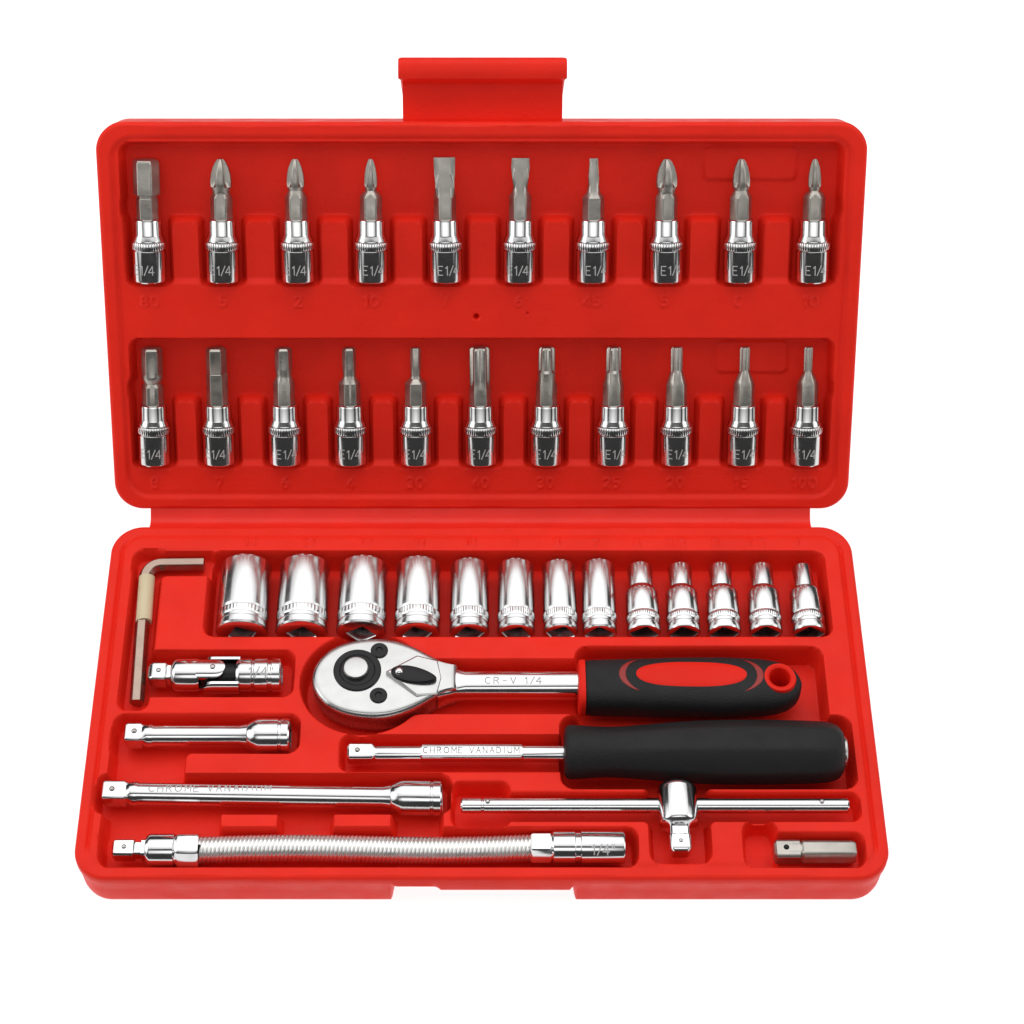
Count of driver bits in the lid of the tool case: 21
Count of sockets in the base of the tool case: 13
